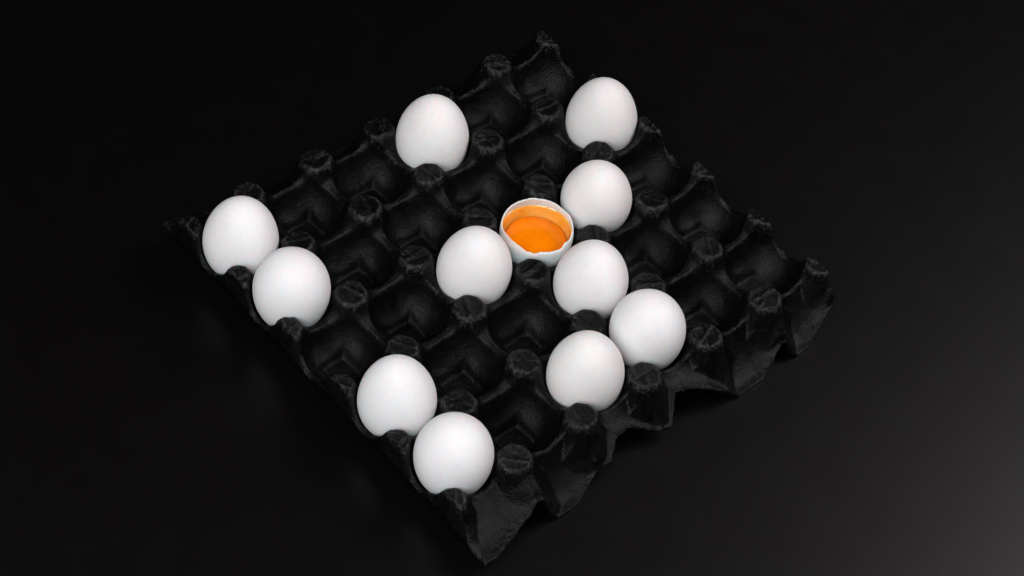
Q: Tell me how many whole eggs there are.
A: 11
